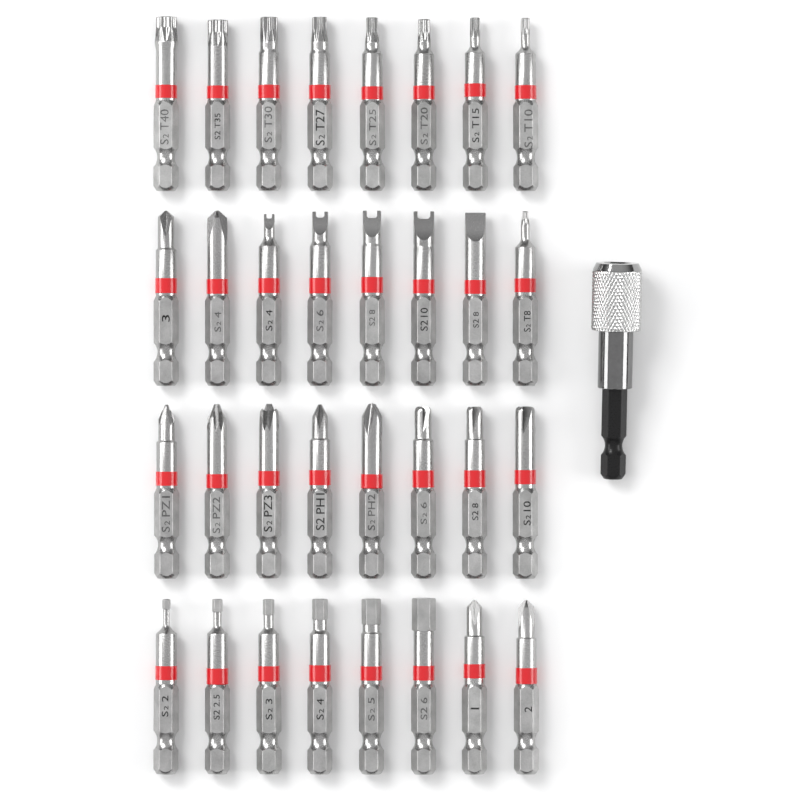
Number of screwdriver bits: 32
